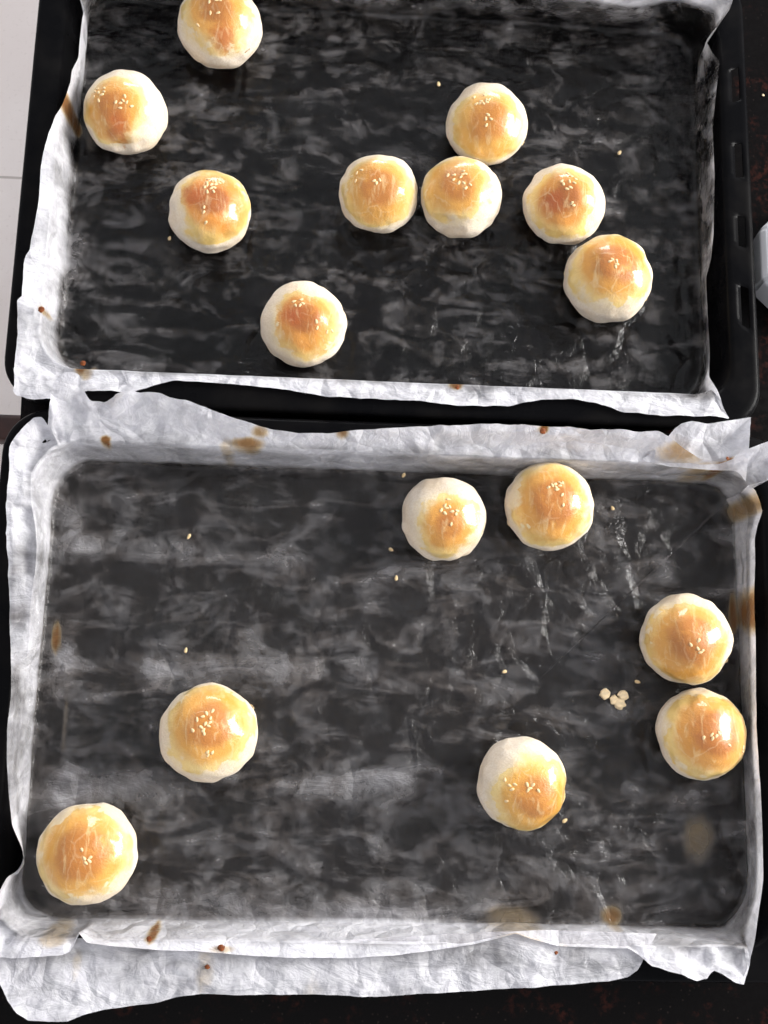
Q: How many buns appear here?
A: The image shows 16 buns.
